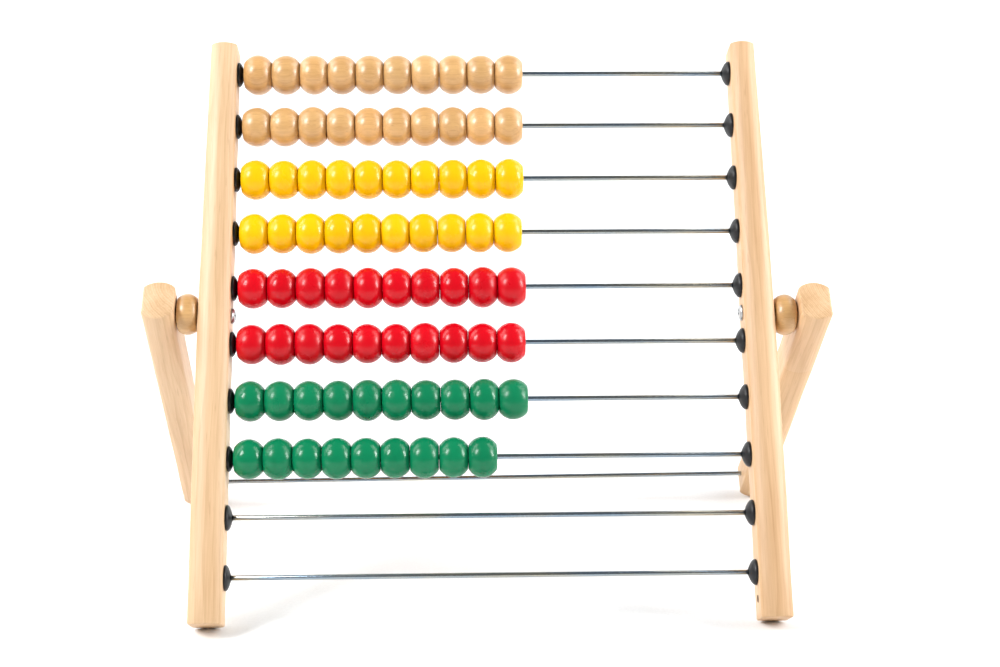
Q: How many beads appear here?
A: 79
